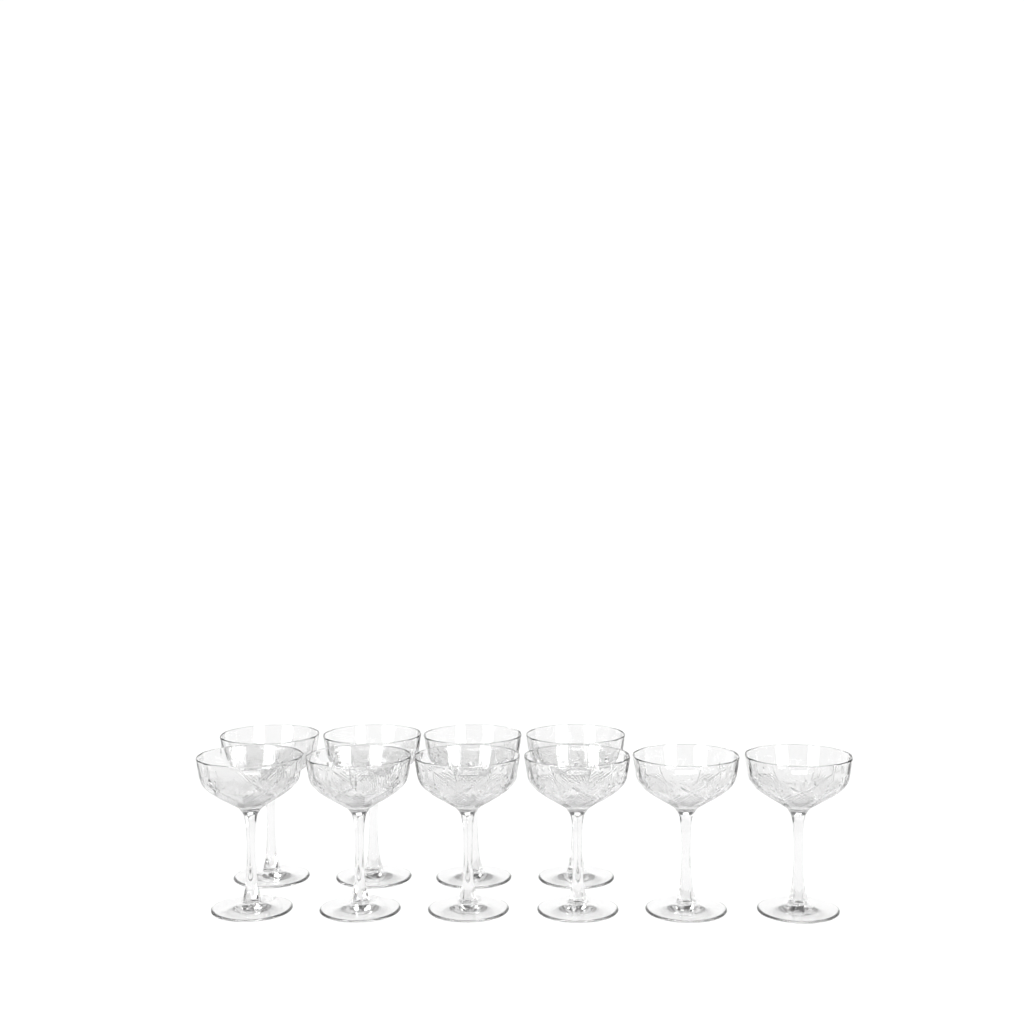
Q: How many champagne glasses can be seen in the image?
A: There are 10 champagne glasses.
